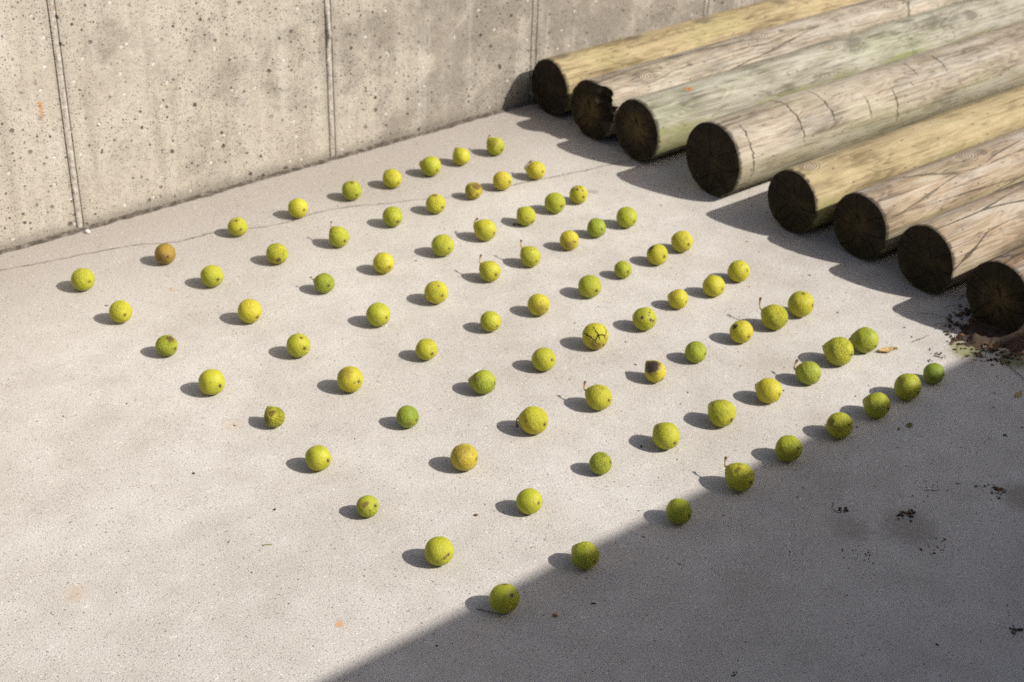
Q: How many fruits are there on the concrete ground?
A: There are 81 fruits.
